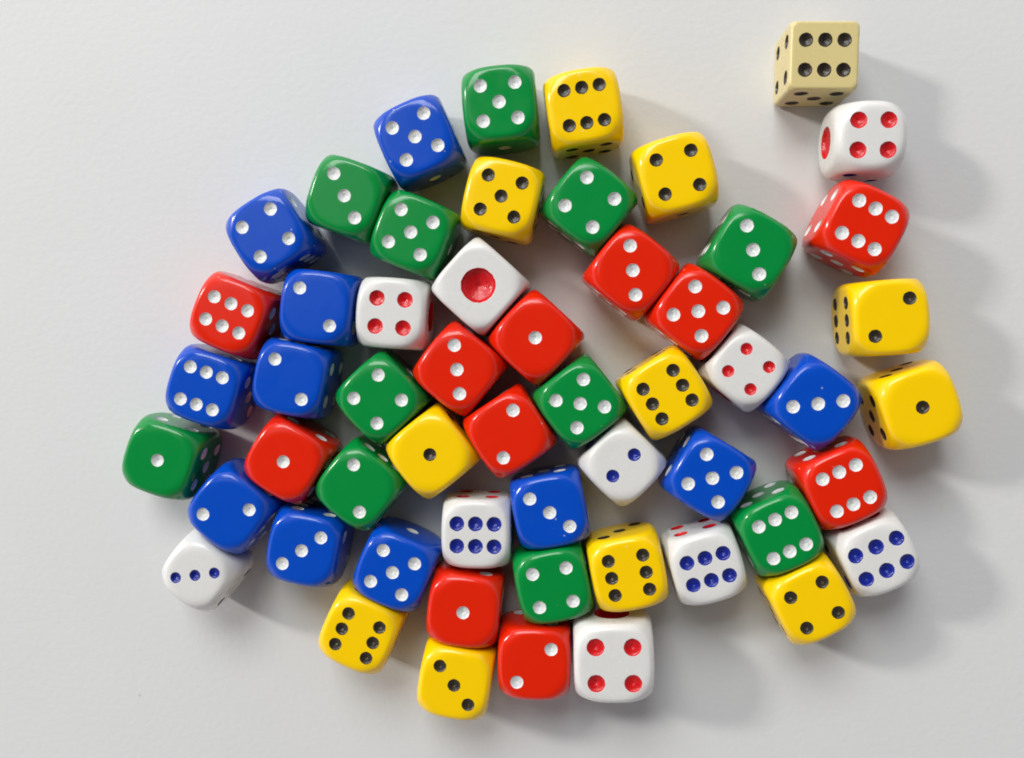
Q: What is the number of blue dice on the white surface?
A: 11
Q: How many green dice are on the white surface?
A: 11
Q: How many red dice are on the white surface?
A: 11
